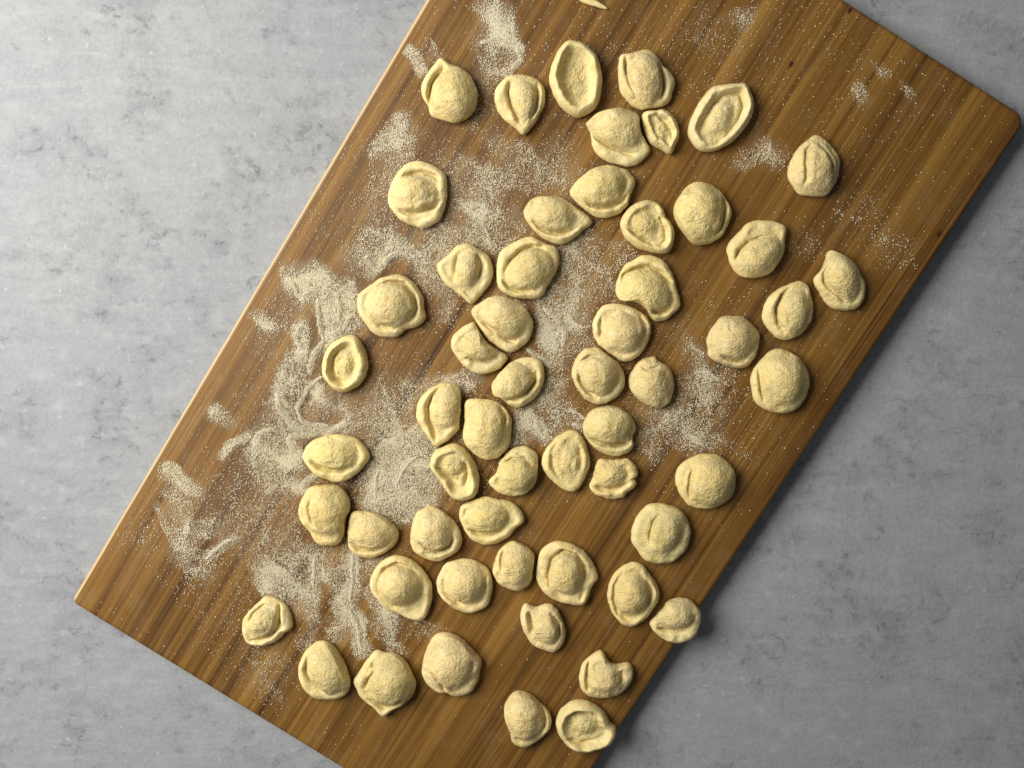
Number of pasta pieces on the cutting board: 57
